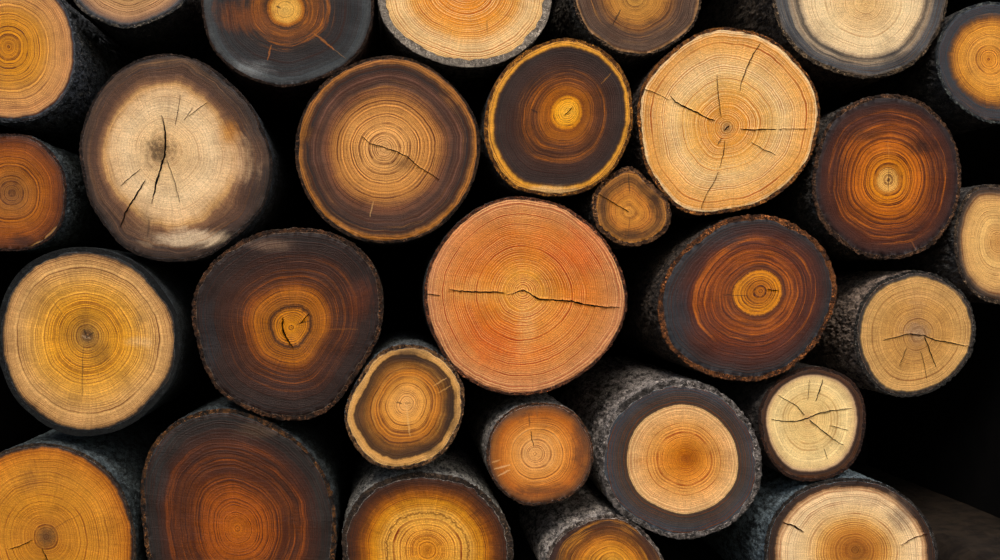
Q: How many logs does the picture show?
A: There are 29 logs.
